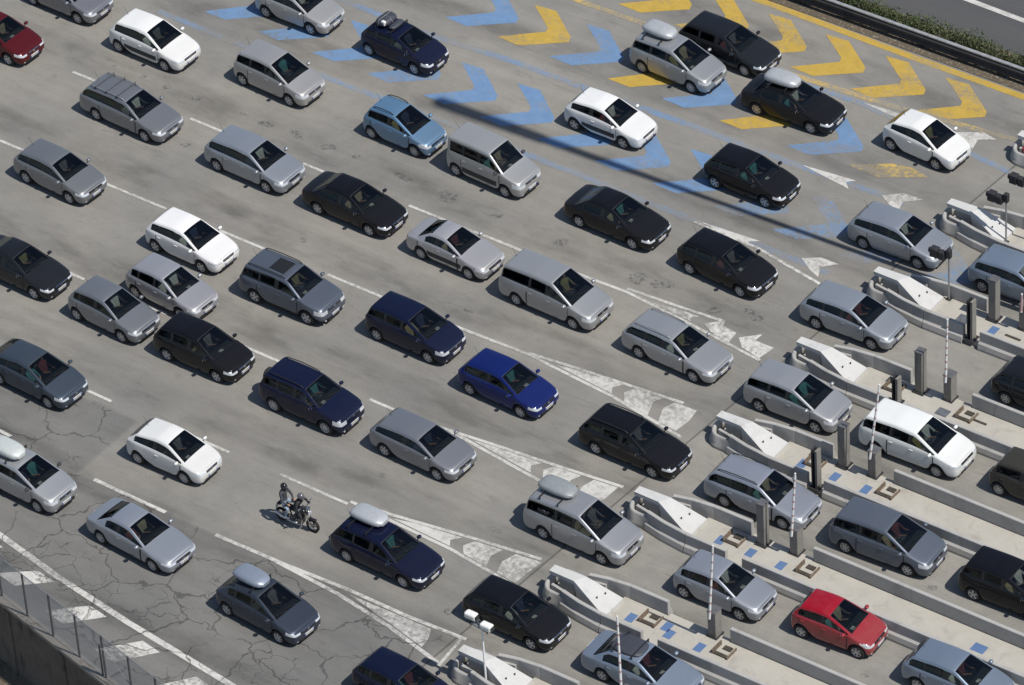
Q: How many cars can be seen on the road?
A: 57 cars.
